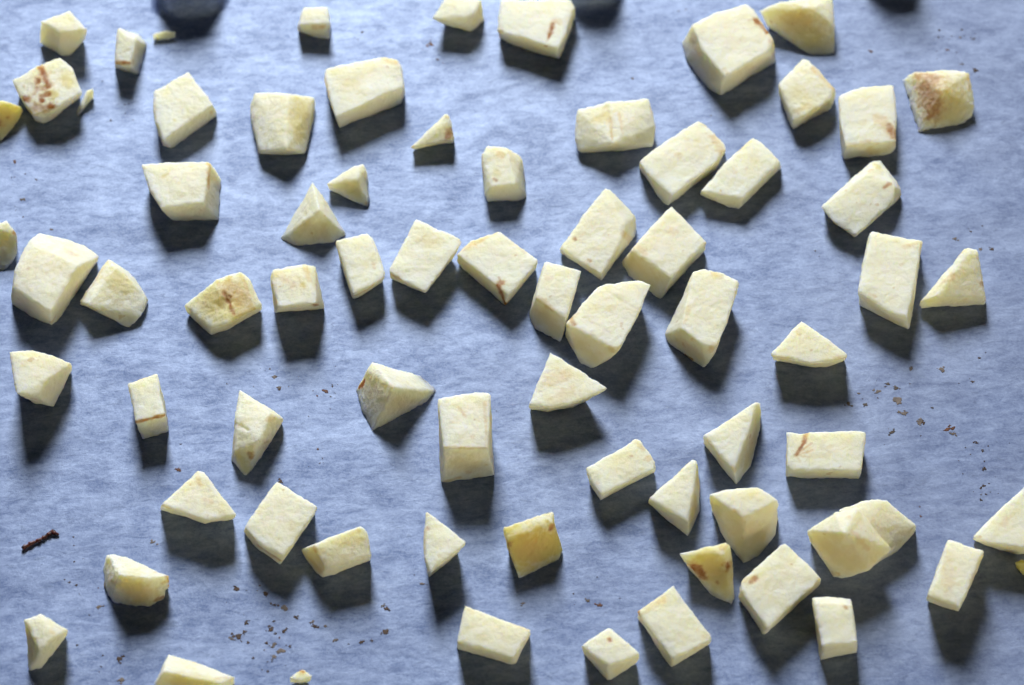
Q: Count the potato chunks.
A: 72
